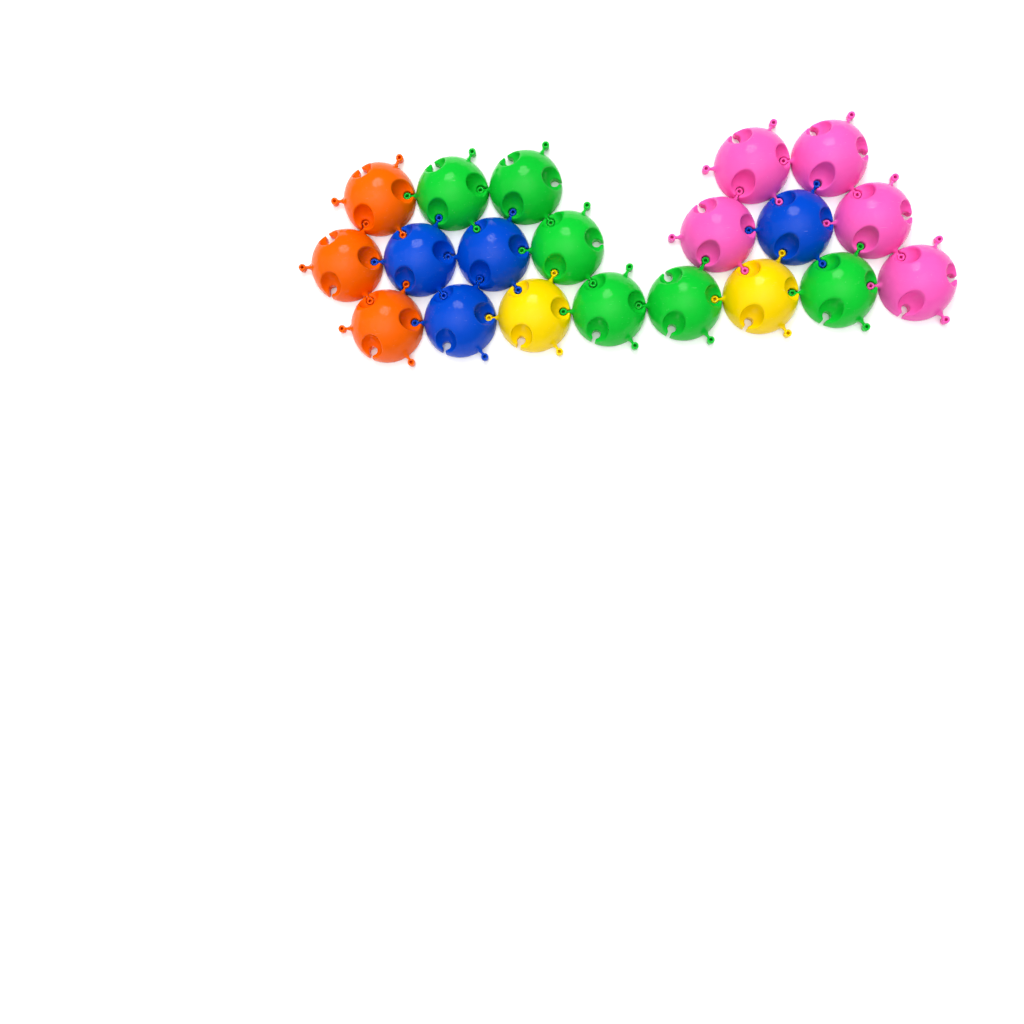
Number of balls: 20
